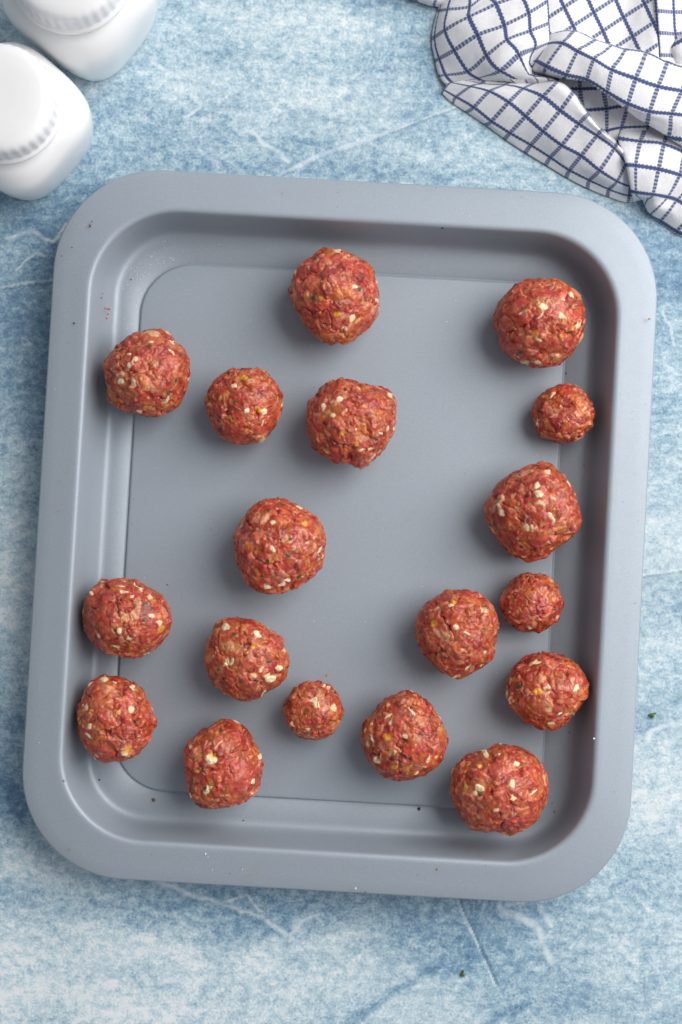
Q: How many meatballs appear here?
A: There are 18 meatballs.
